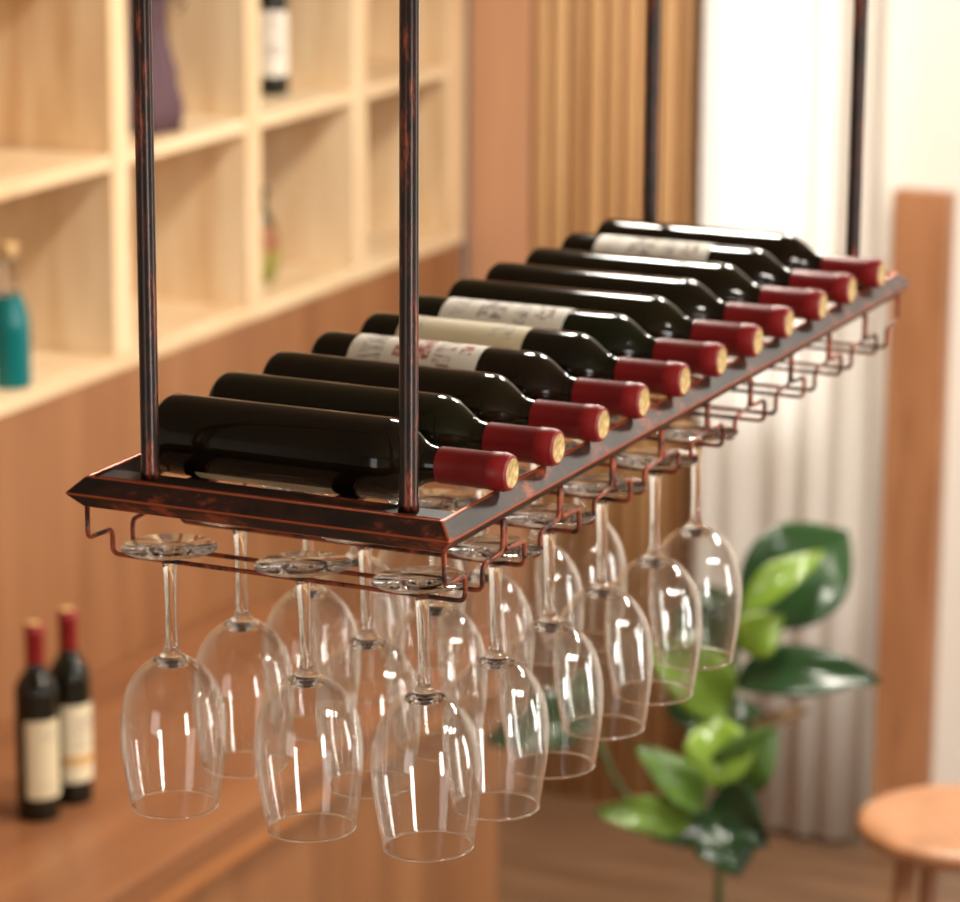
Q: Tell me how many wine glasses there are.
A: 17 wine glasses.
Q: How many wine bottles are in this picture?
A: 14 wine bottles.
